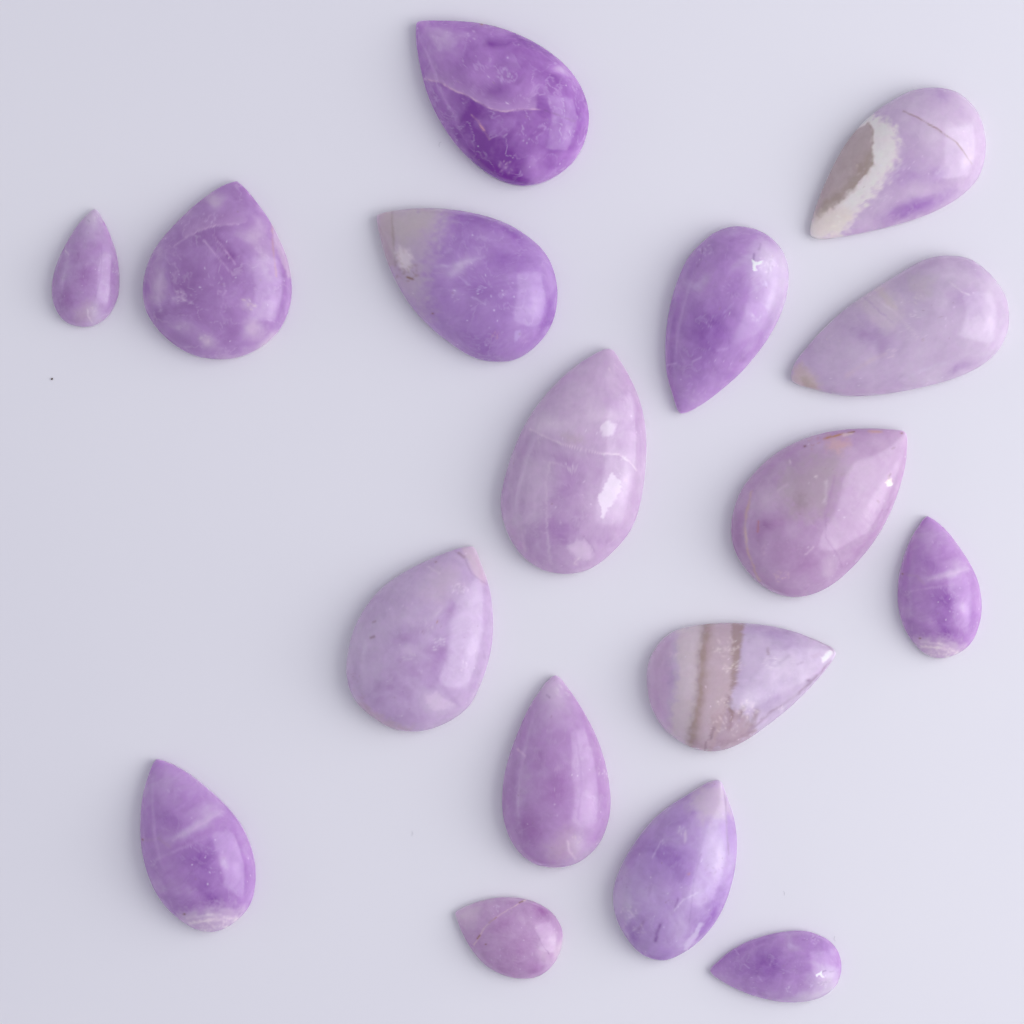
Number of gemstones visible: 17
